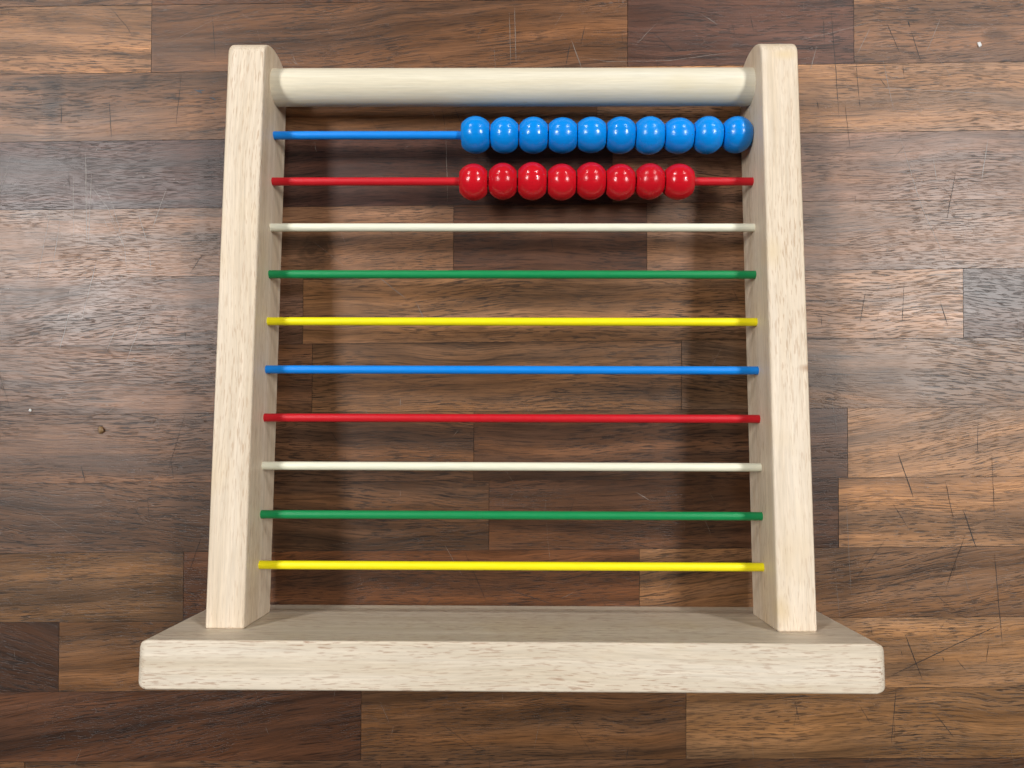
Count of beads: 18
